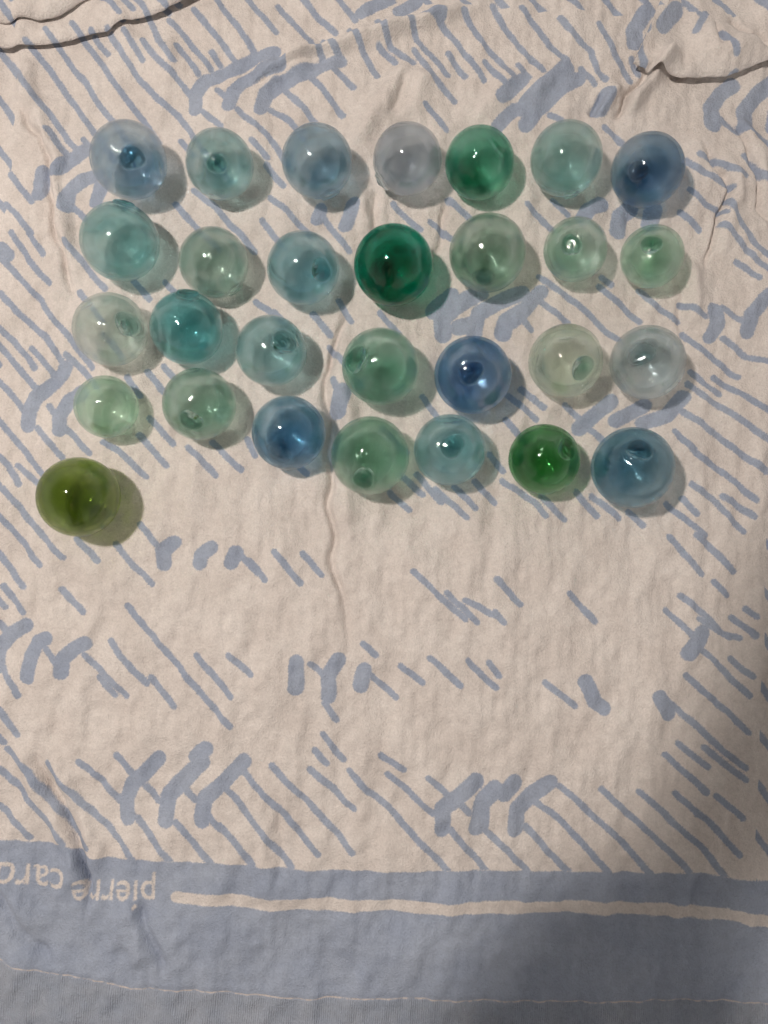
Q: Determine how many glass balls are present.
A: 29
